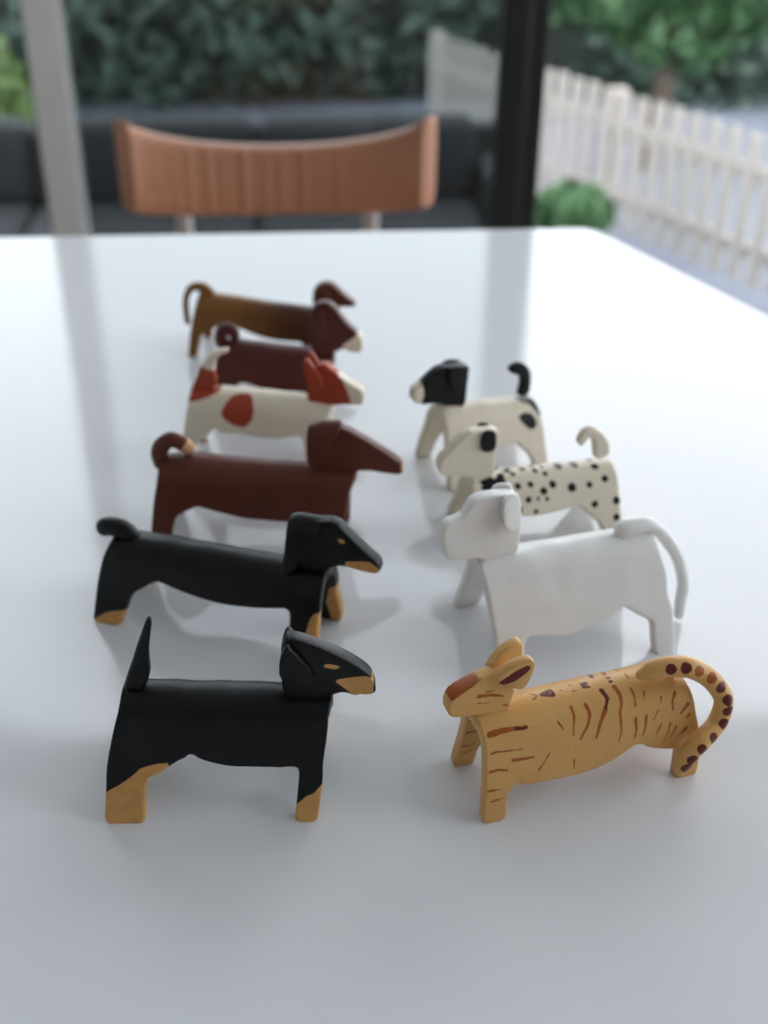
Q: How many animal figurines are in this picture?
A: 10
